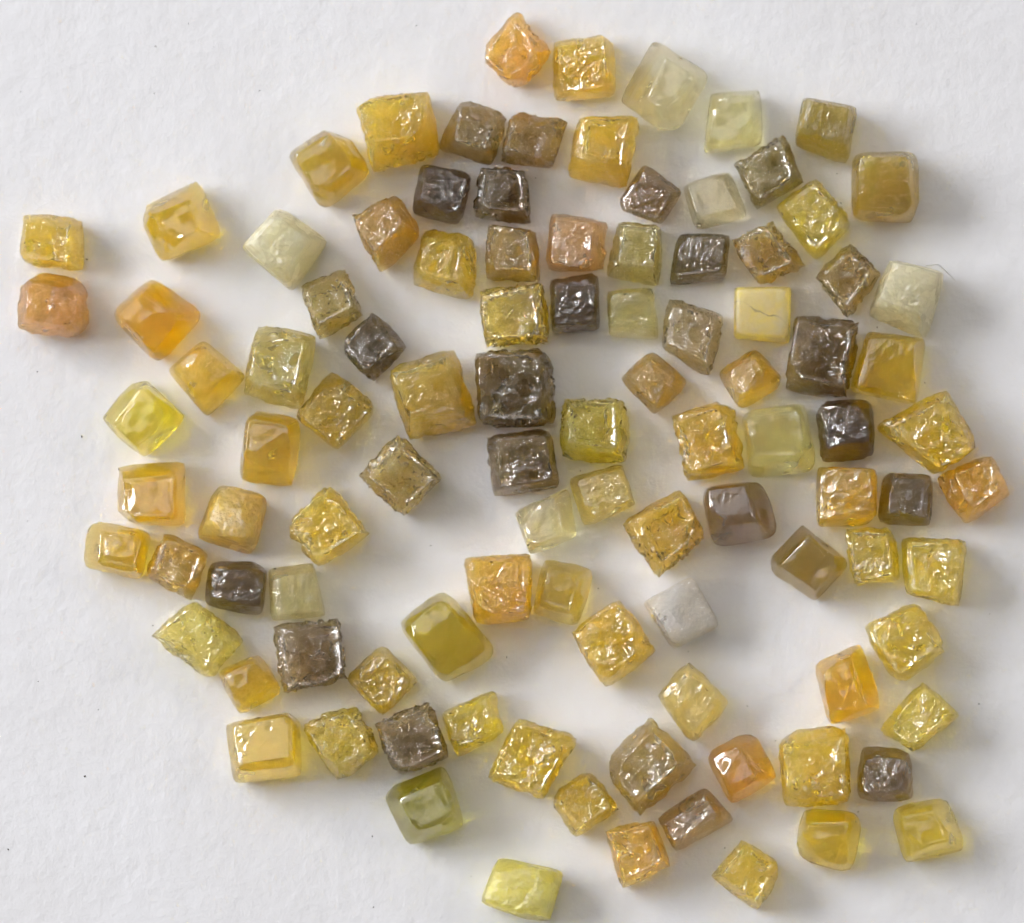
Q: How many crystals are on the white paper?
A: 103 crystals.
